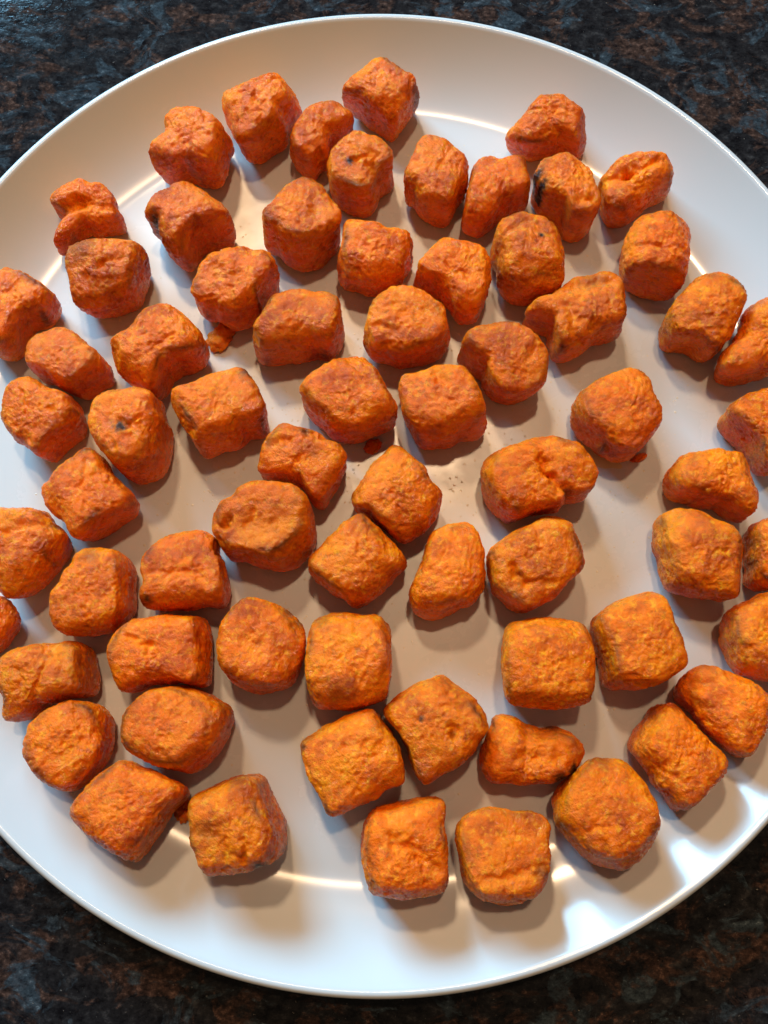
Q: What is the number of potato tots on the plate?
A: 69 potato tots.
